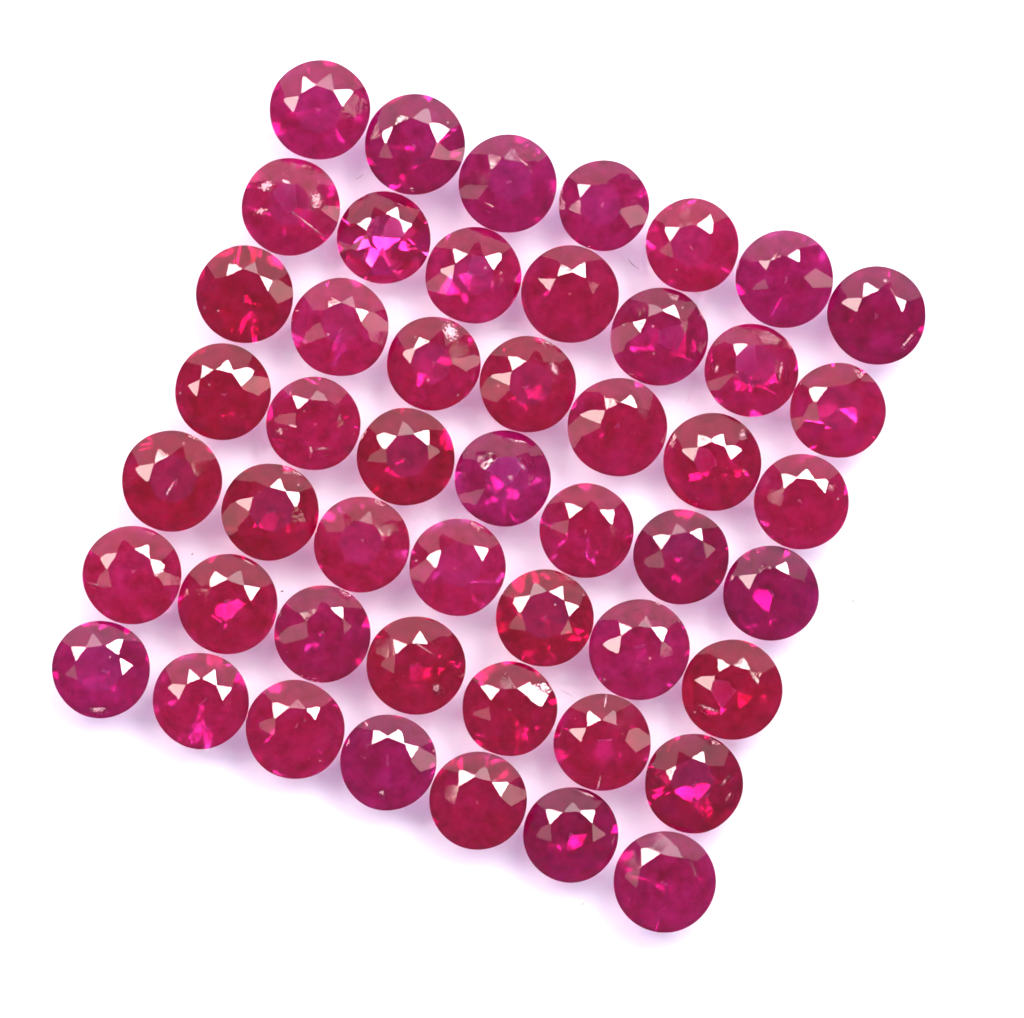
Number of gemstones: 49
